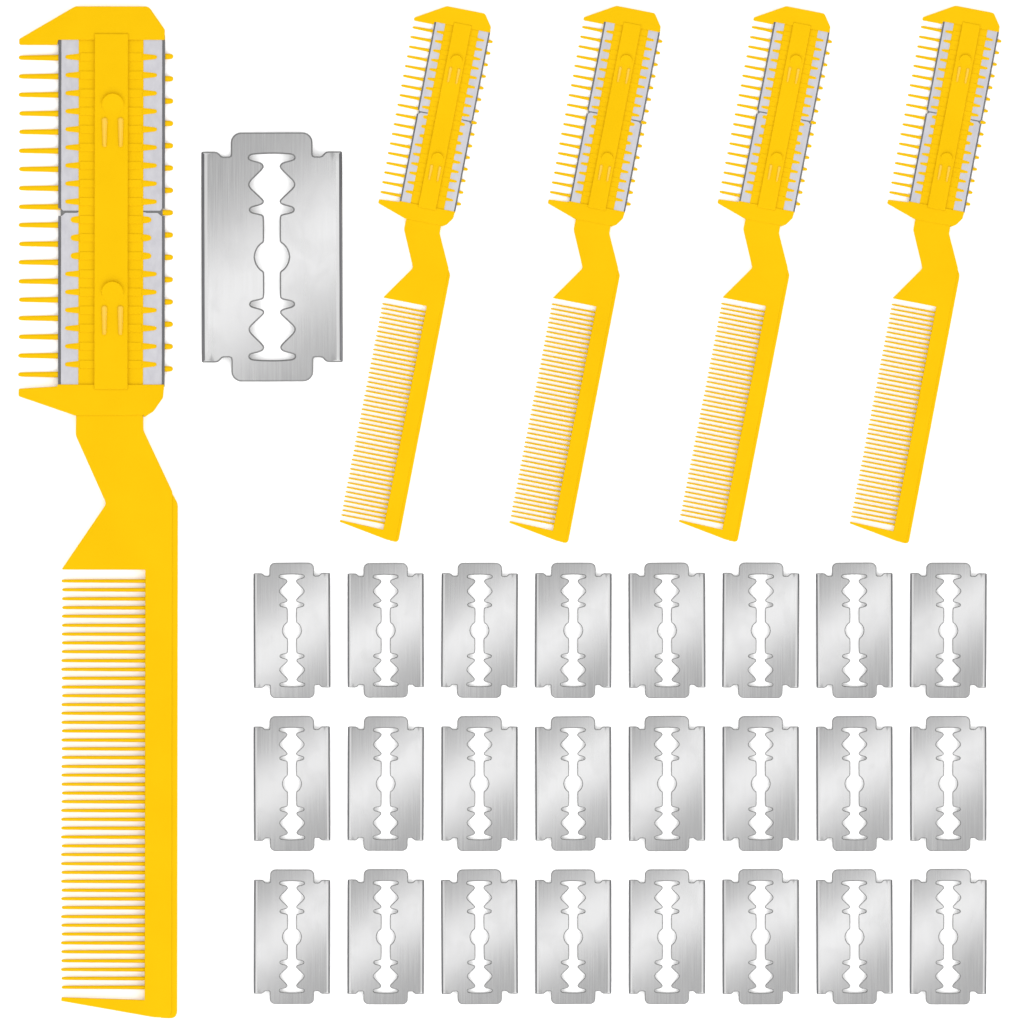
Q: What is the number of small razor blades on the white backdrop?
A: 24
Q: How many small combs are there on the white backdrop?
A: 4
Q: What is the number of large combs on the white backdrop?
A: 1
